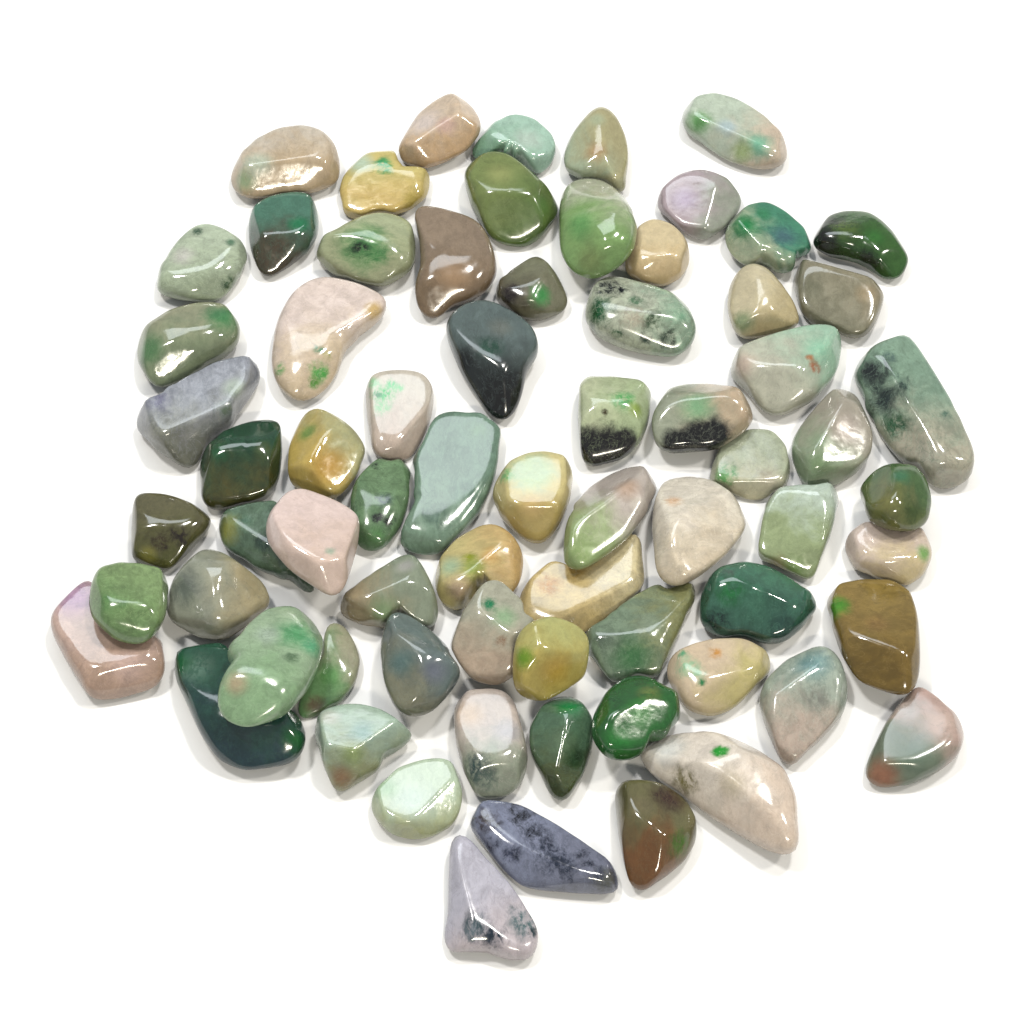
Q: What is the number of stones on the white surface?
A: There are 71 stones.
